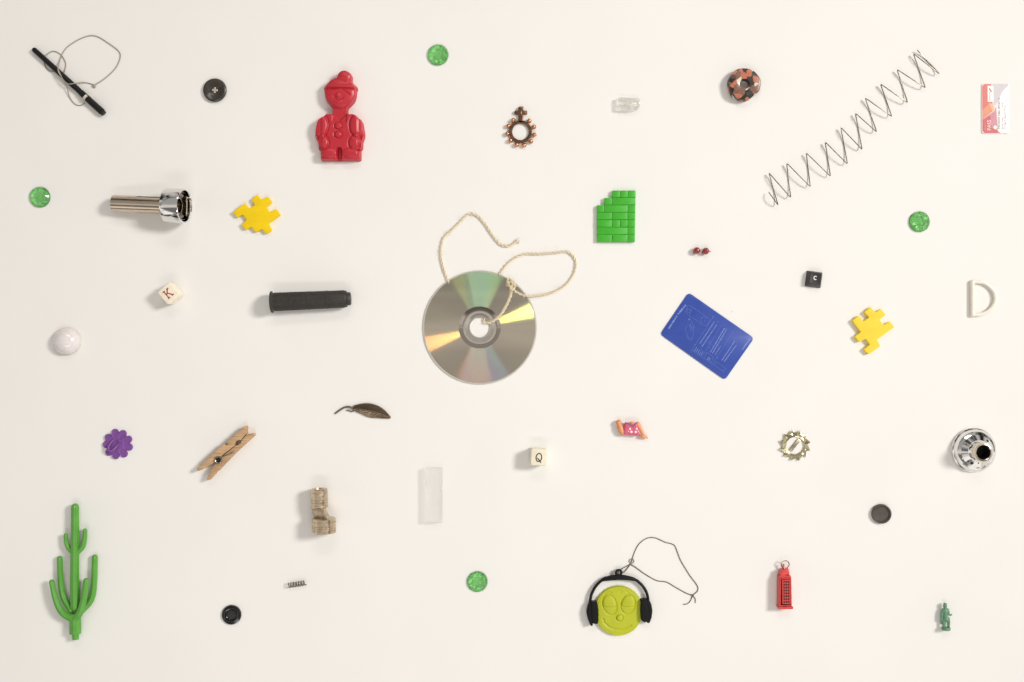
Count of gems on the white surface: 4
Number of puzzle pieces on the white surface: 2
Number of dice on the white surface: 2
